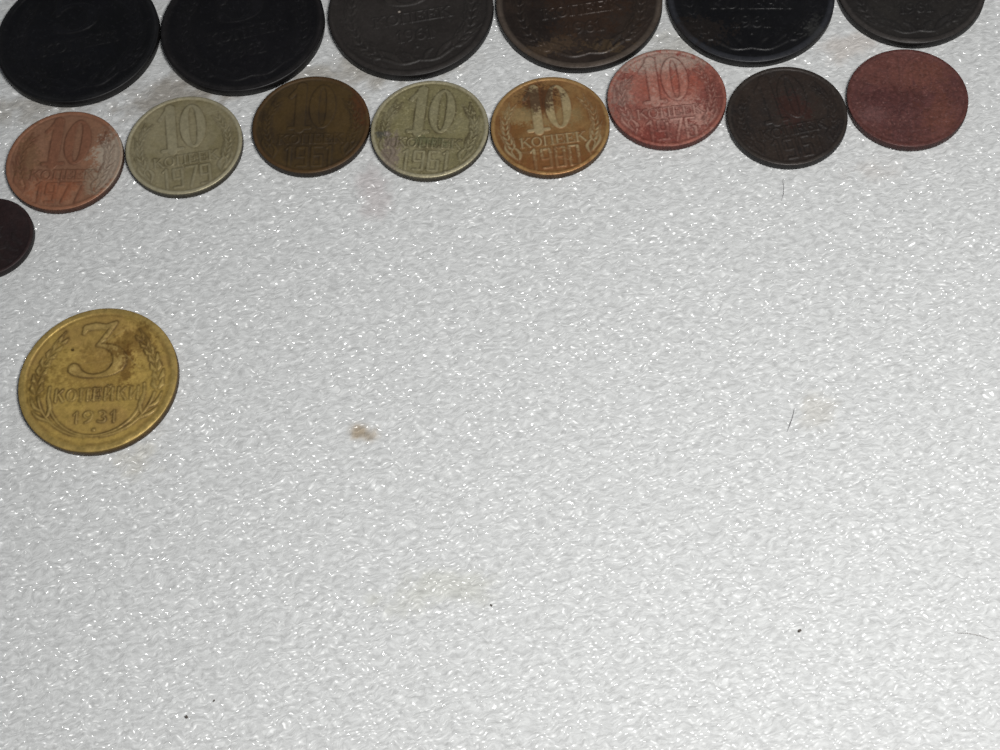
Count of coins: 16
